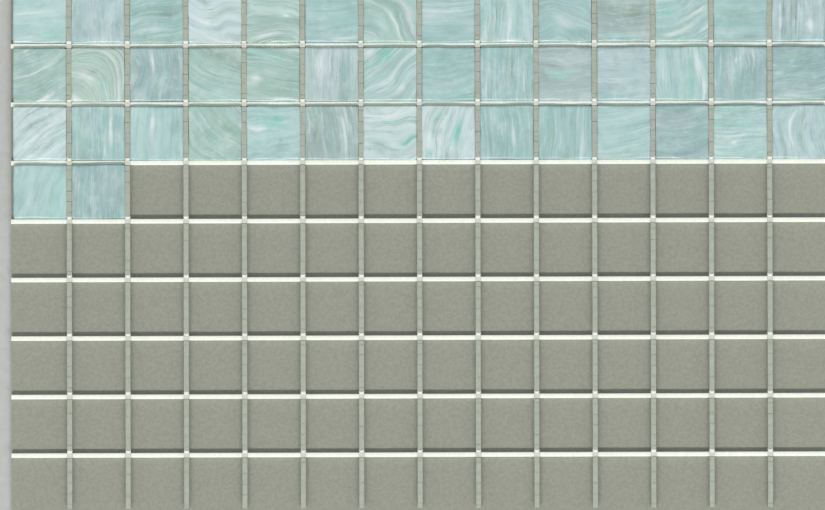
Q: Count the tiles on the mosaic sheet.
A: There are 44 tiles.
